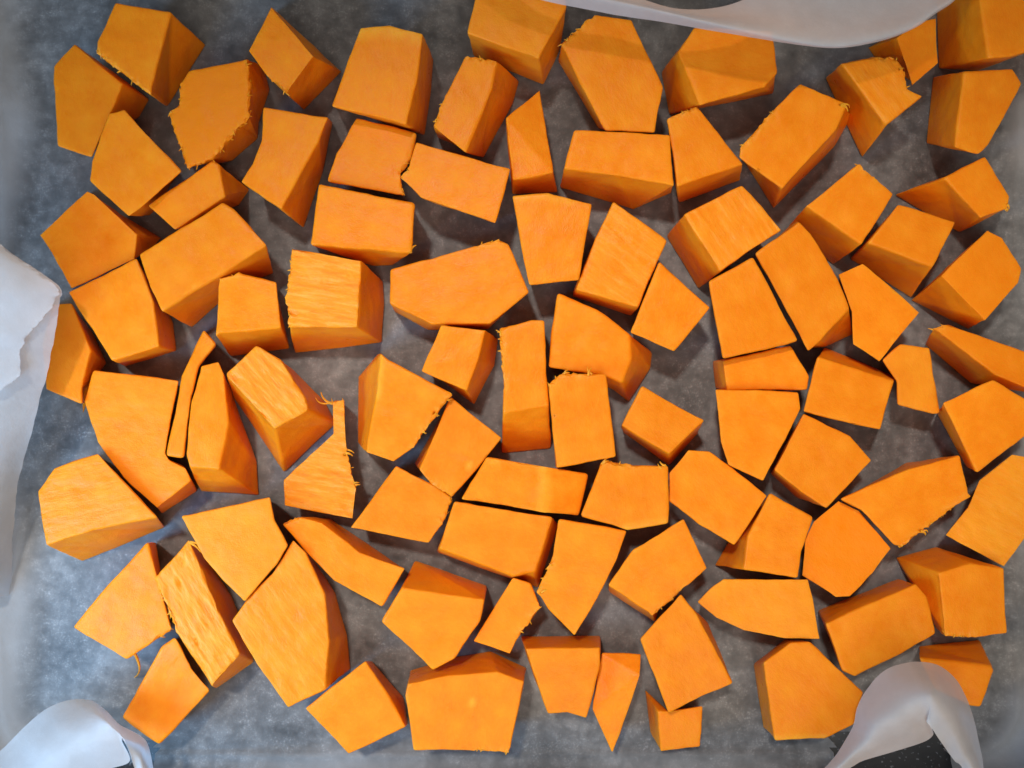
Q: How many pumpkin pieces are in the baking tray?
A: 91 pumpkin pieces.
